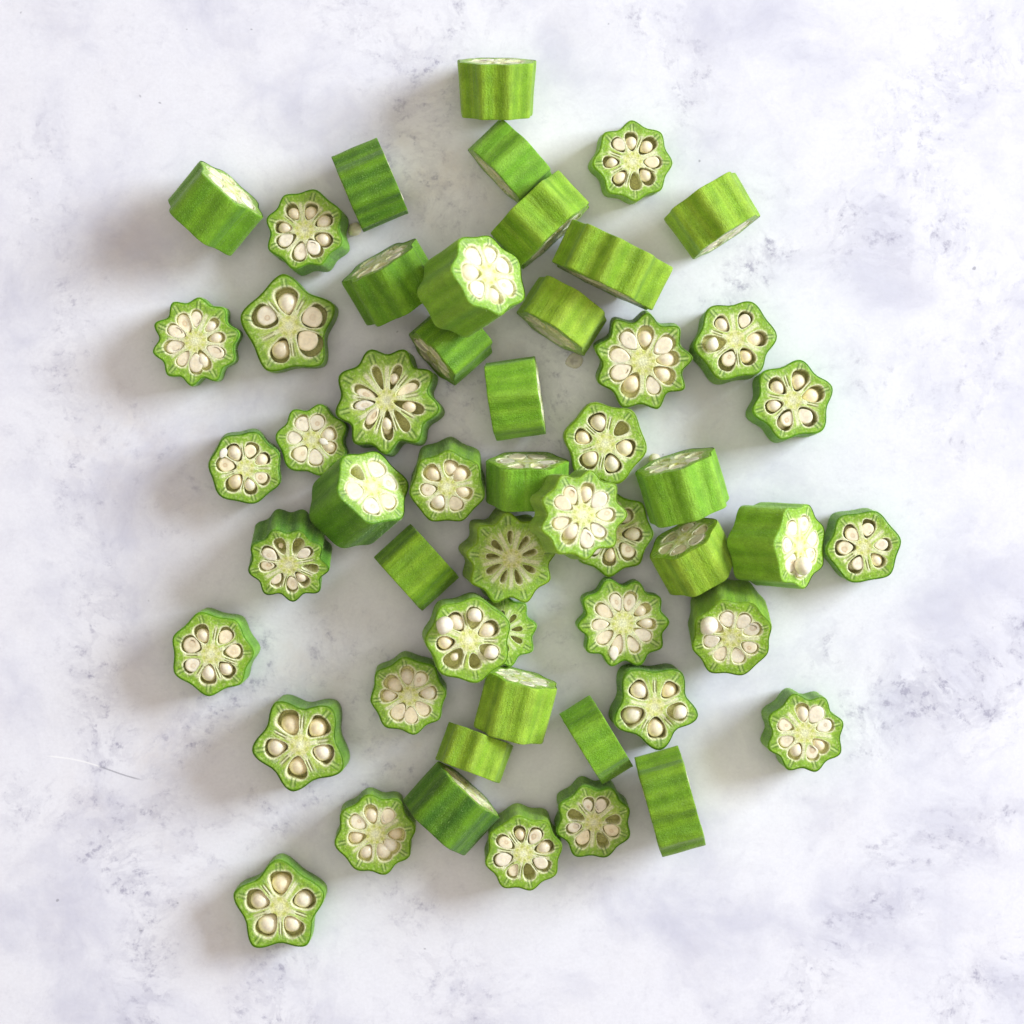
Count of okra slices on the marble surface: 53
